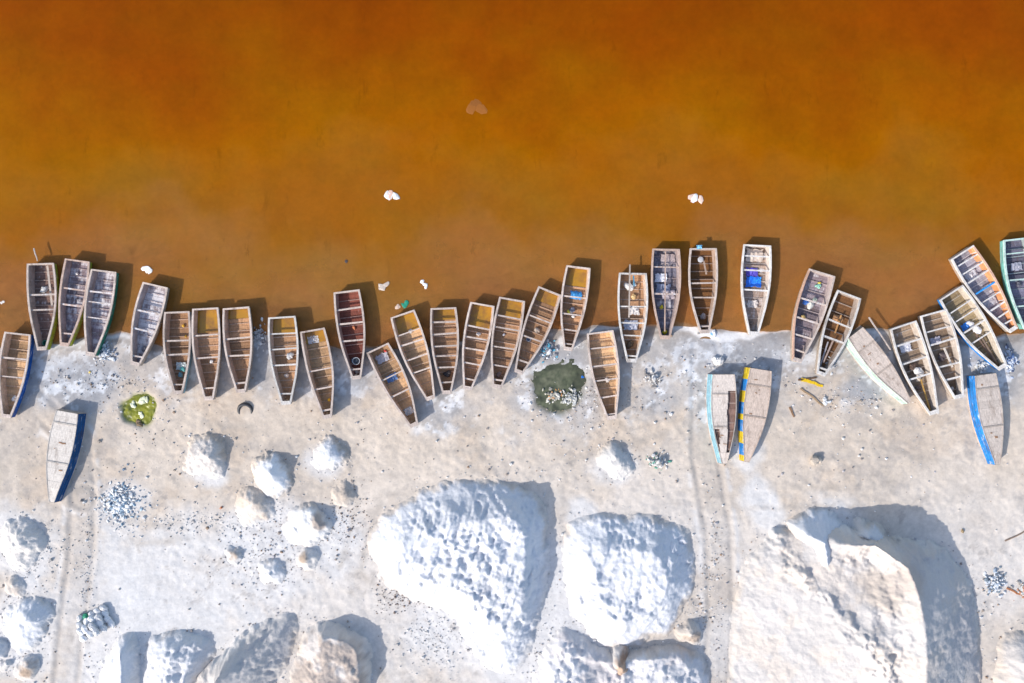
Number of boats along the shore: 35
